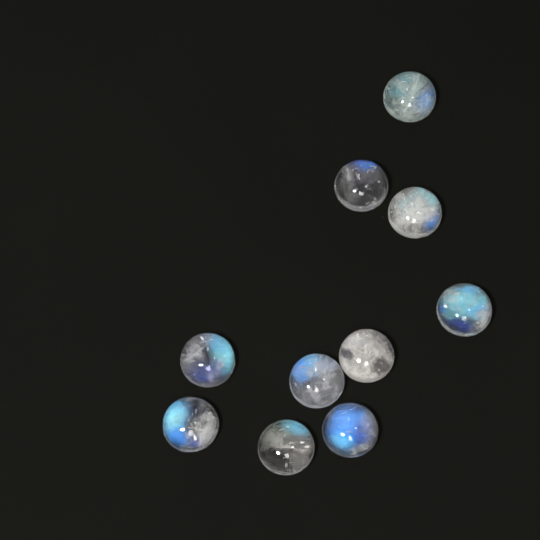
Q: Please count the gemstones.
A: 10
